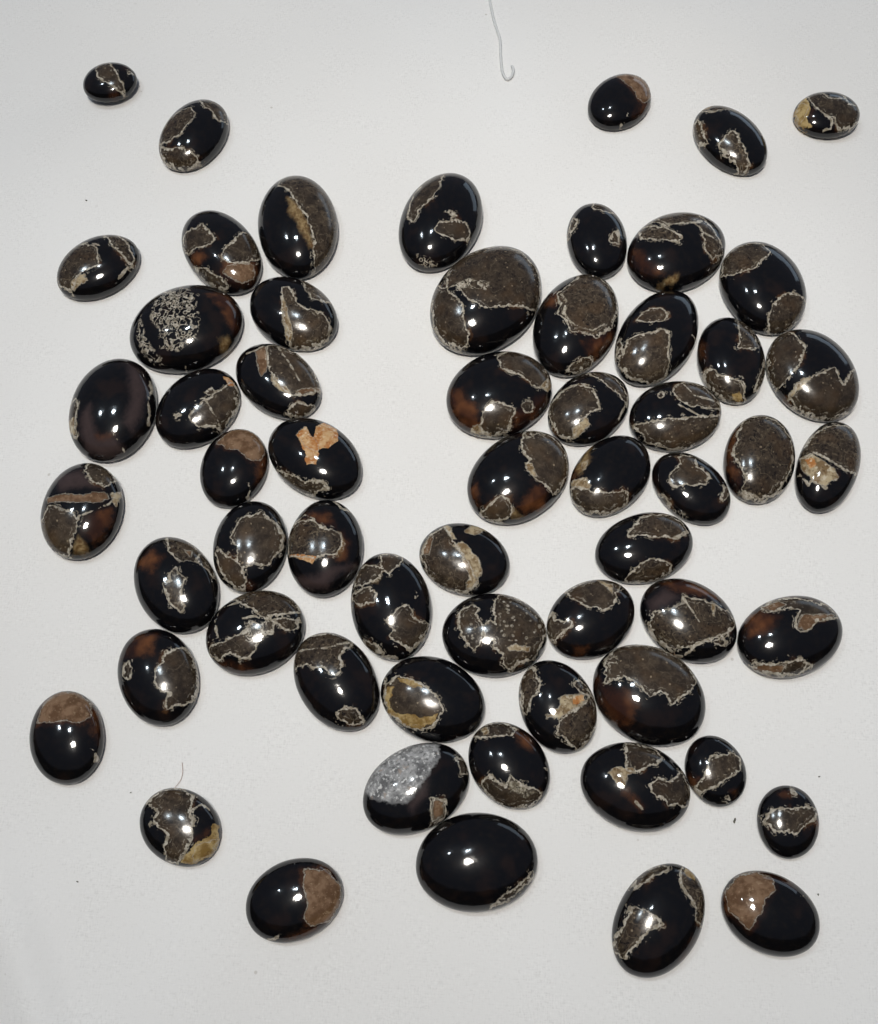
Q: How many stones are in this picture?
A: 60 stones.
